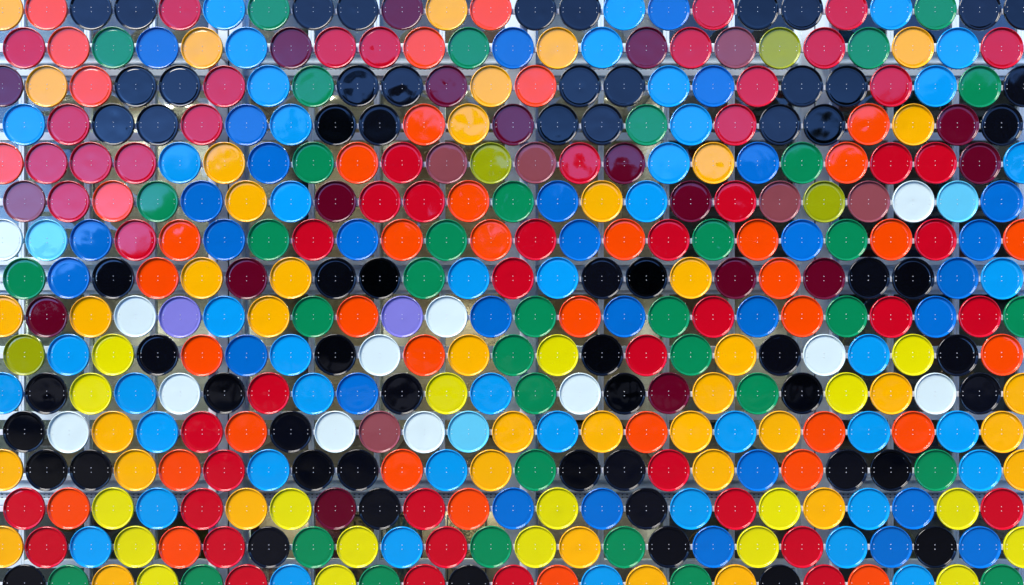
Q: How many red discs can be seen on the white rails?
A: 53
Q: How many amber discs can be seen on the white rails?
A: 42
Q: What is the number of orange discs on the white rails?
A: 40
